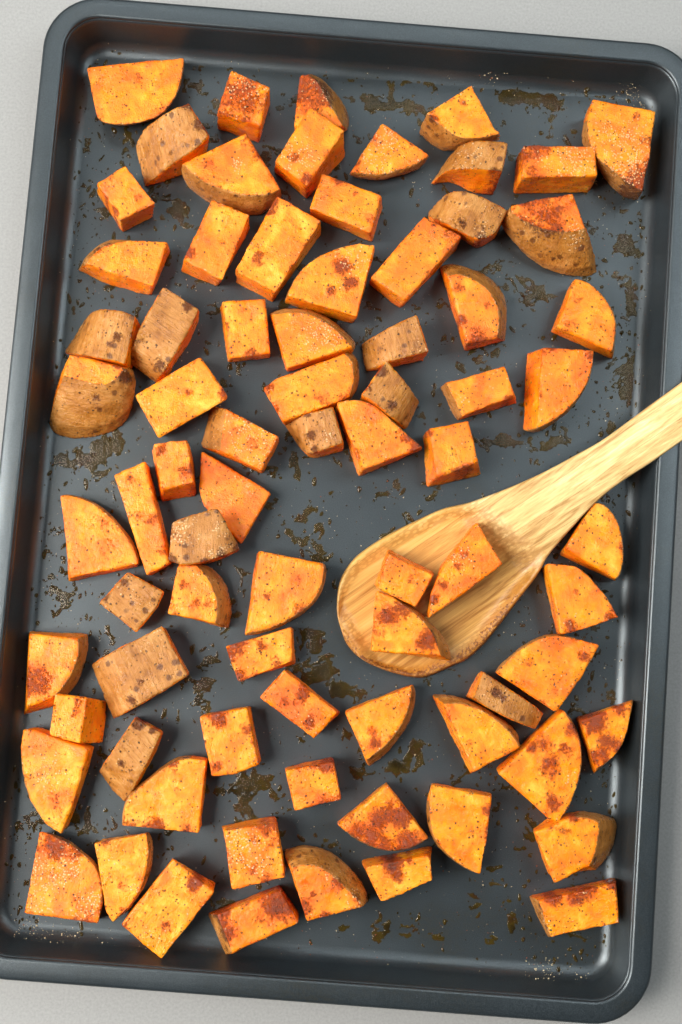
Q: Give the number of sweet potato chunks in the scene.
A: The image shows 77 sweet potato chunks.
